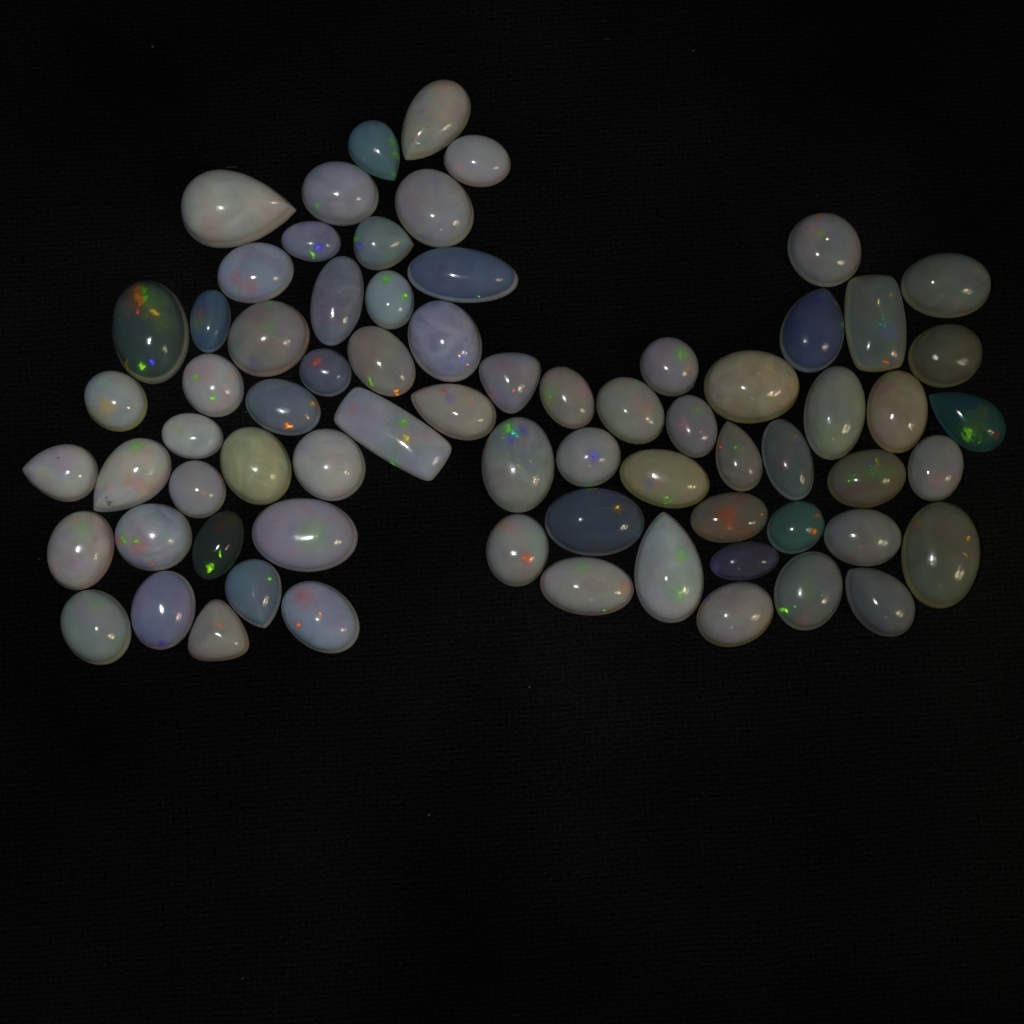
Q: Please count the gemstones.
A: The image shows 71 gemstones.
